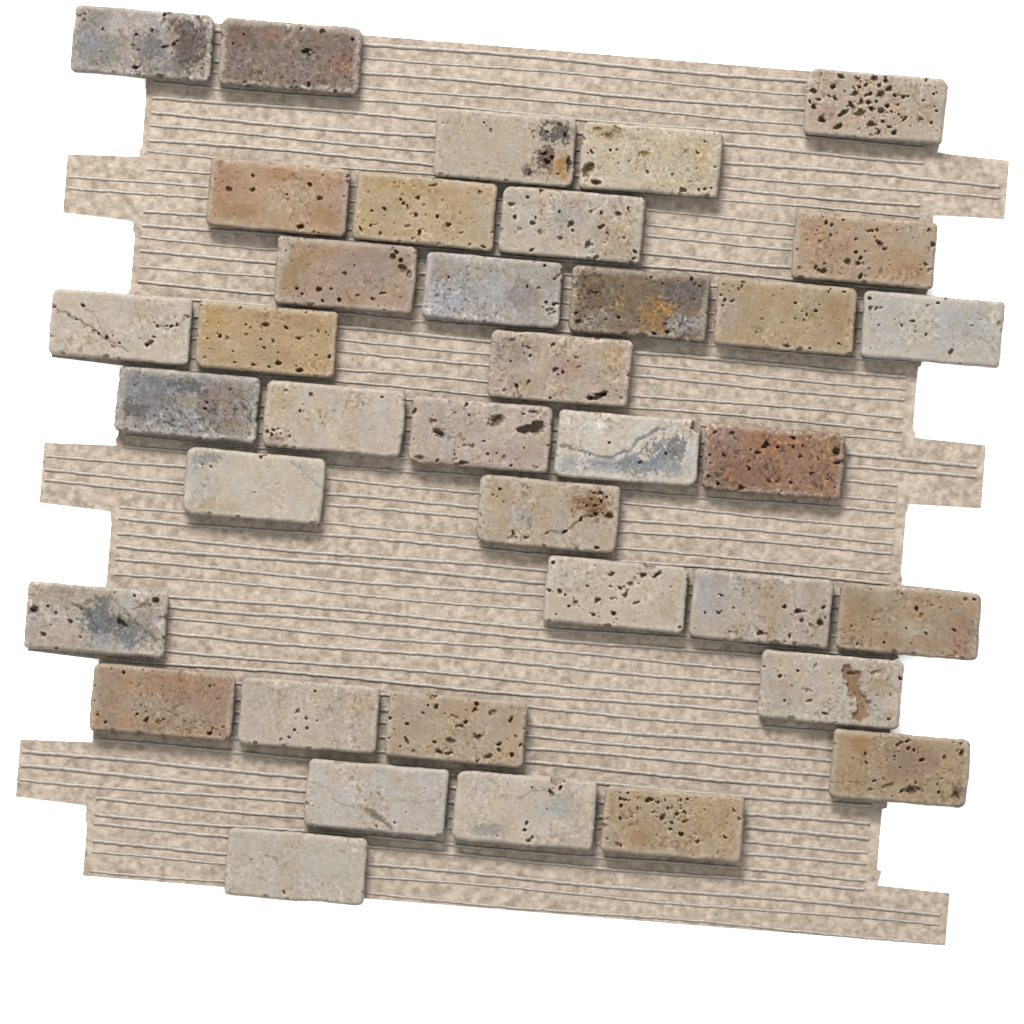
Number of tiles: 37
